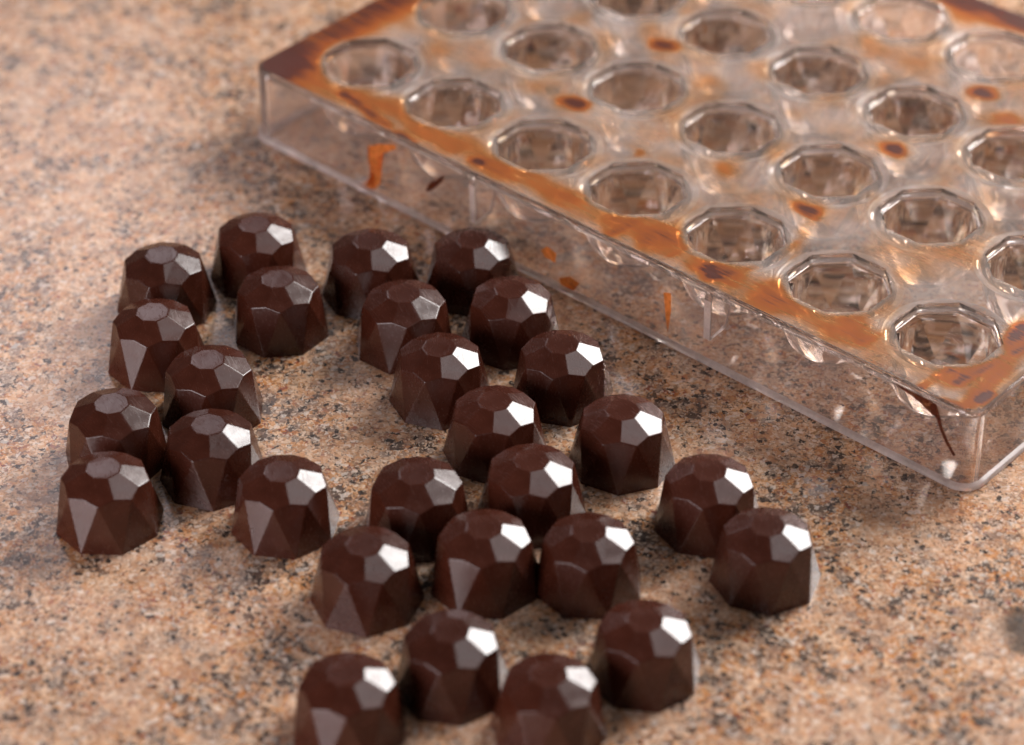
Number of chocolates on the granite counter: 28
